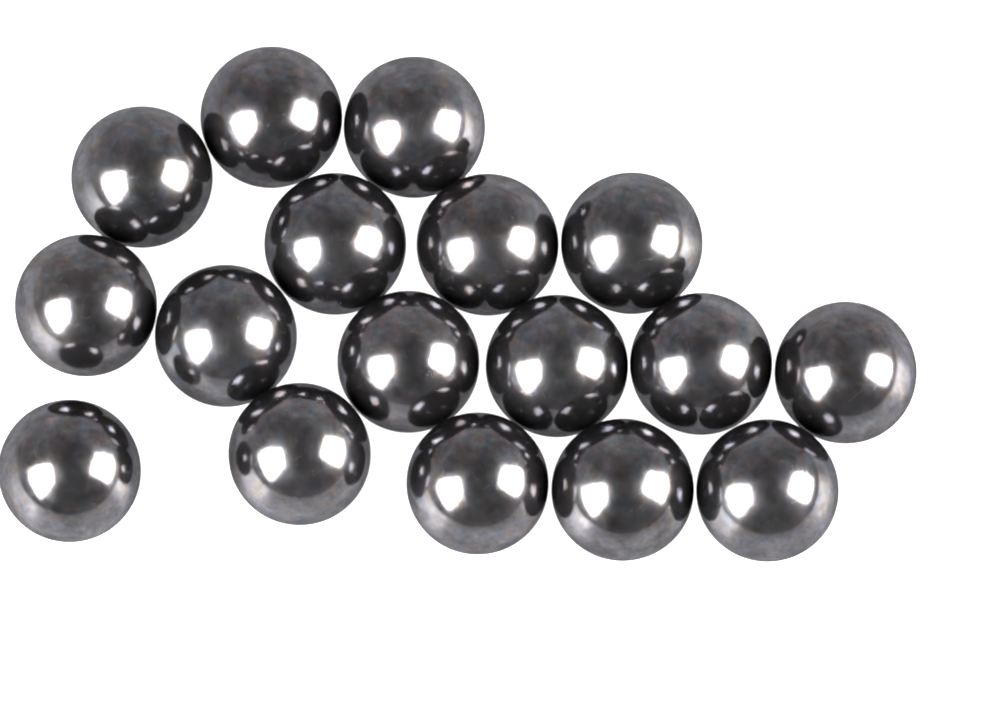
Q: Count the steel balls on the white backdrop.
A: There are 17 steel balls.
